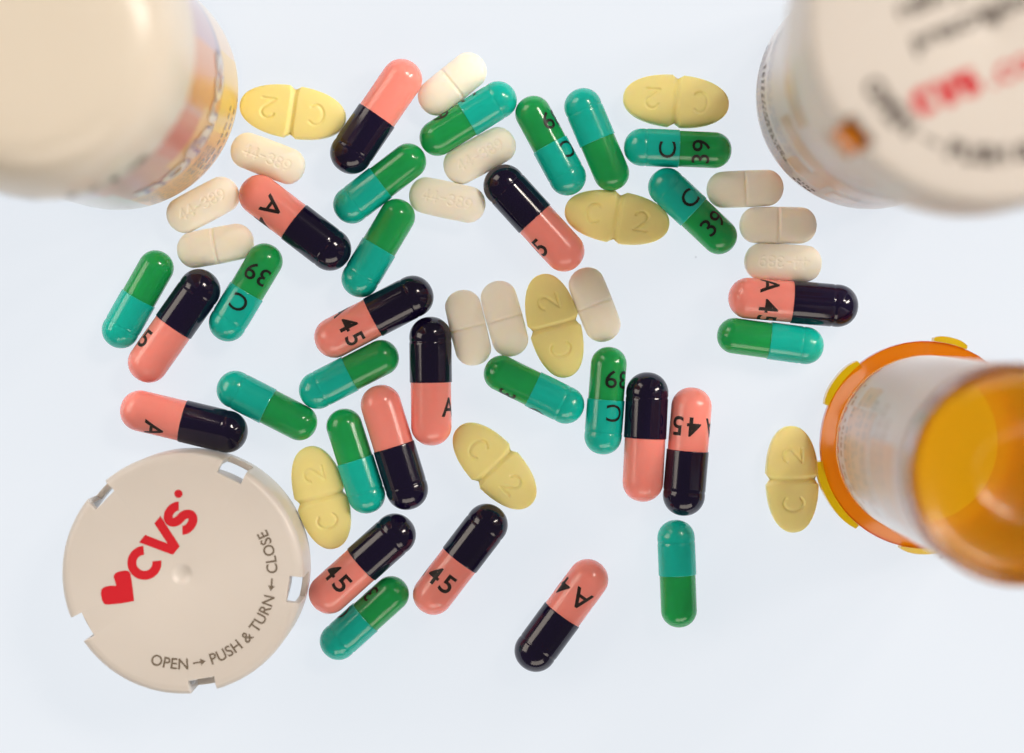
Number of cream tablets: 12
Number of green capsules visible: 17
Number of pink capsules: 14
